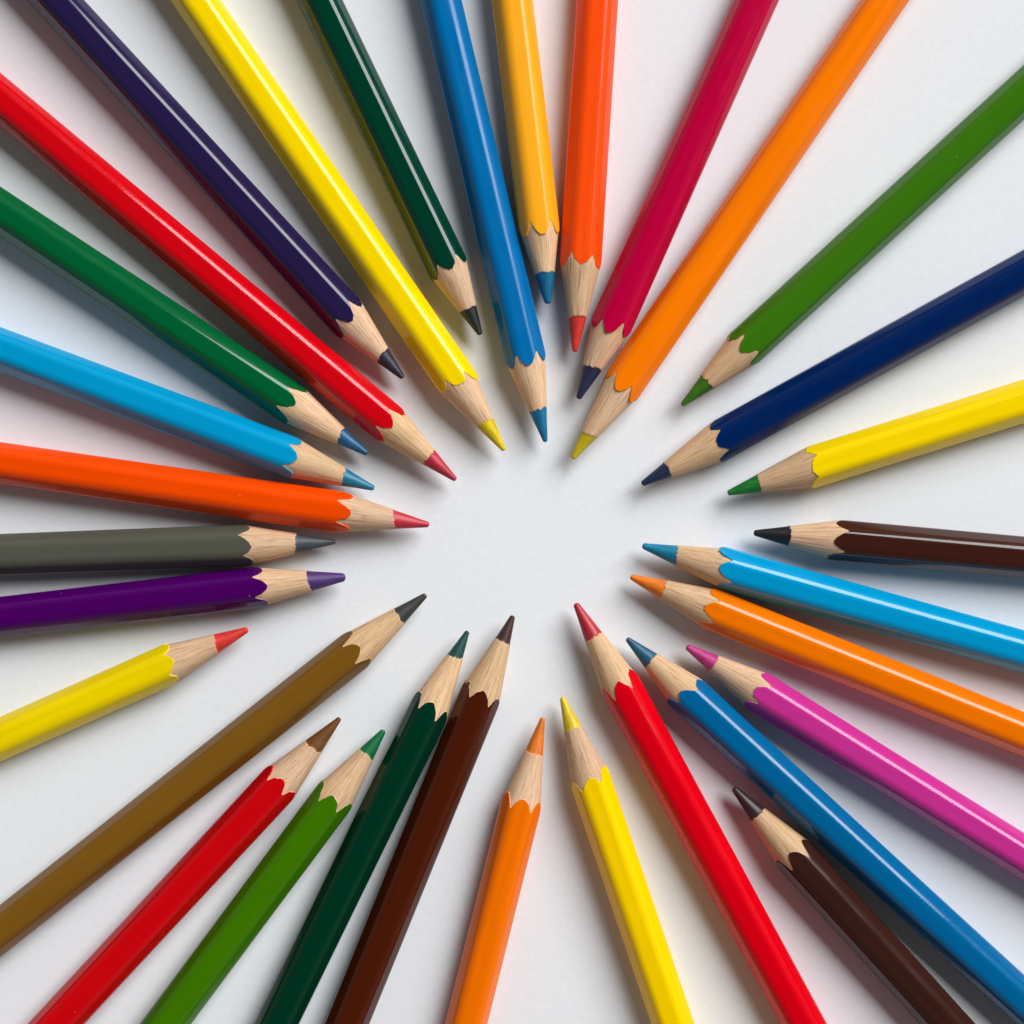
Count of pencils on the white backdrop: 32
